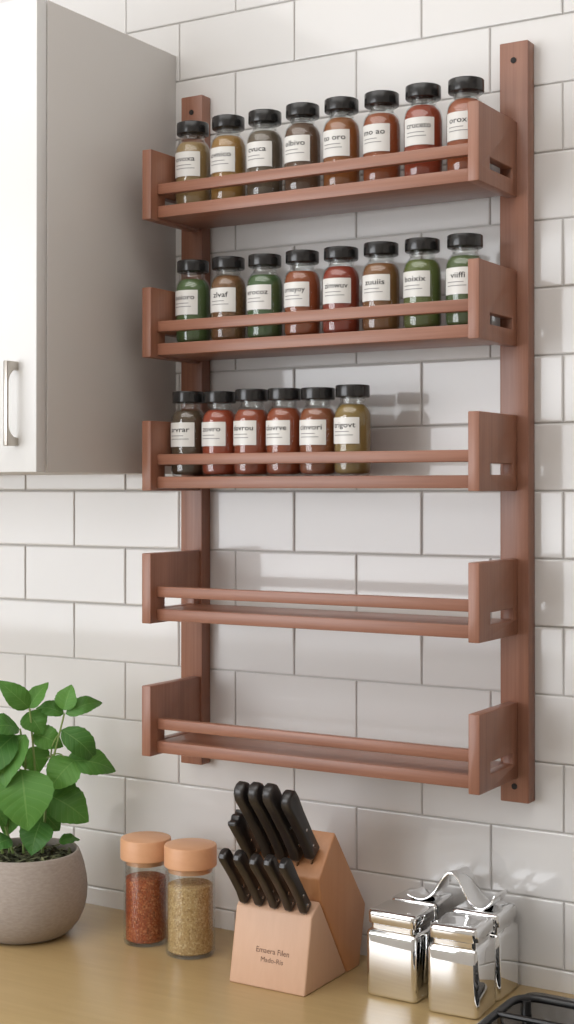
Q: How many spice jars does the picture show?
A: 22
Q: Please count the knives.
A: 10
